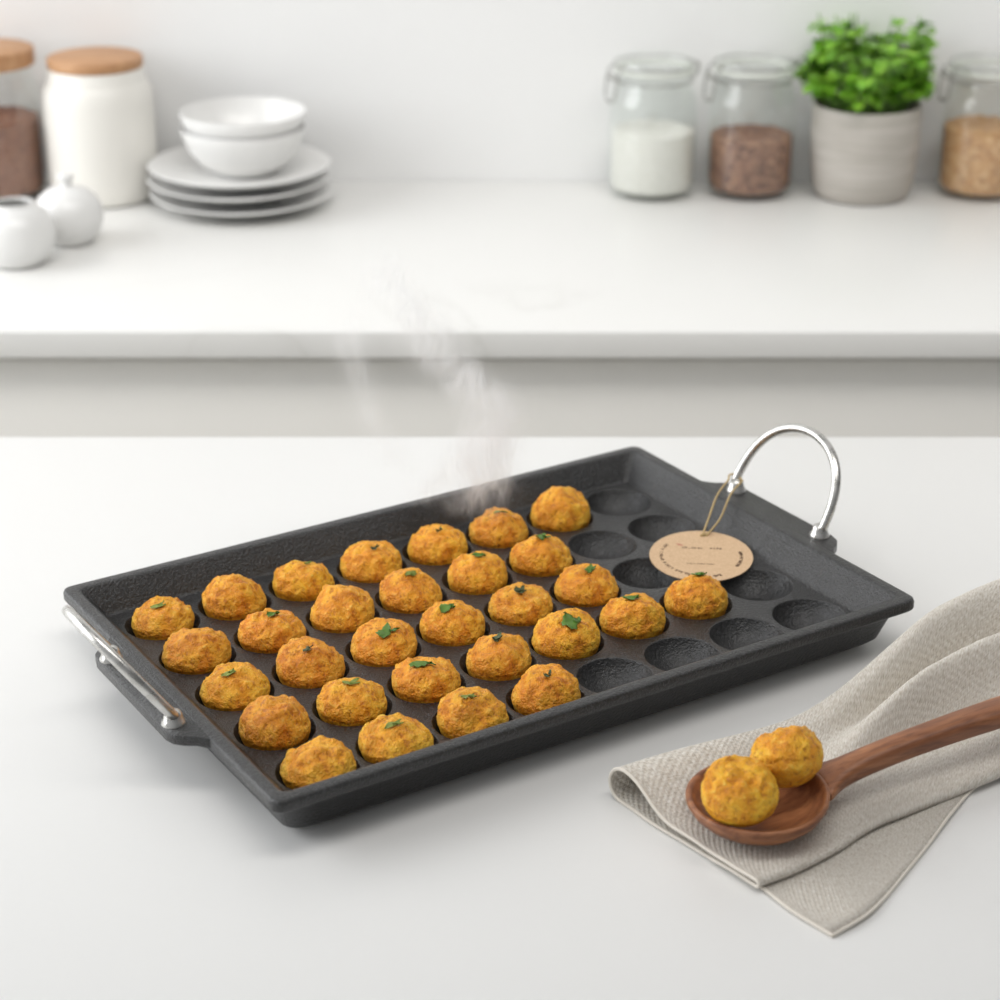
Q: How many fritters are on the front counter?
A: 32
